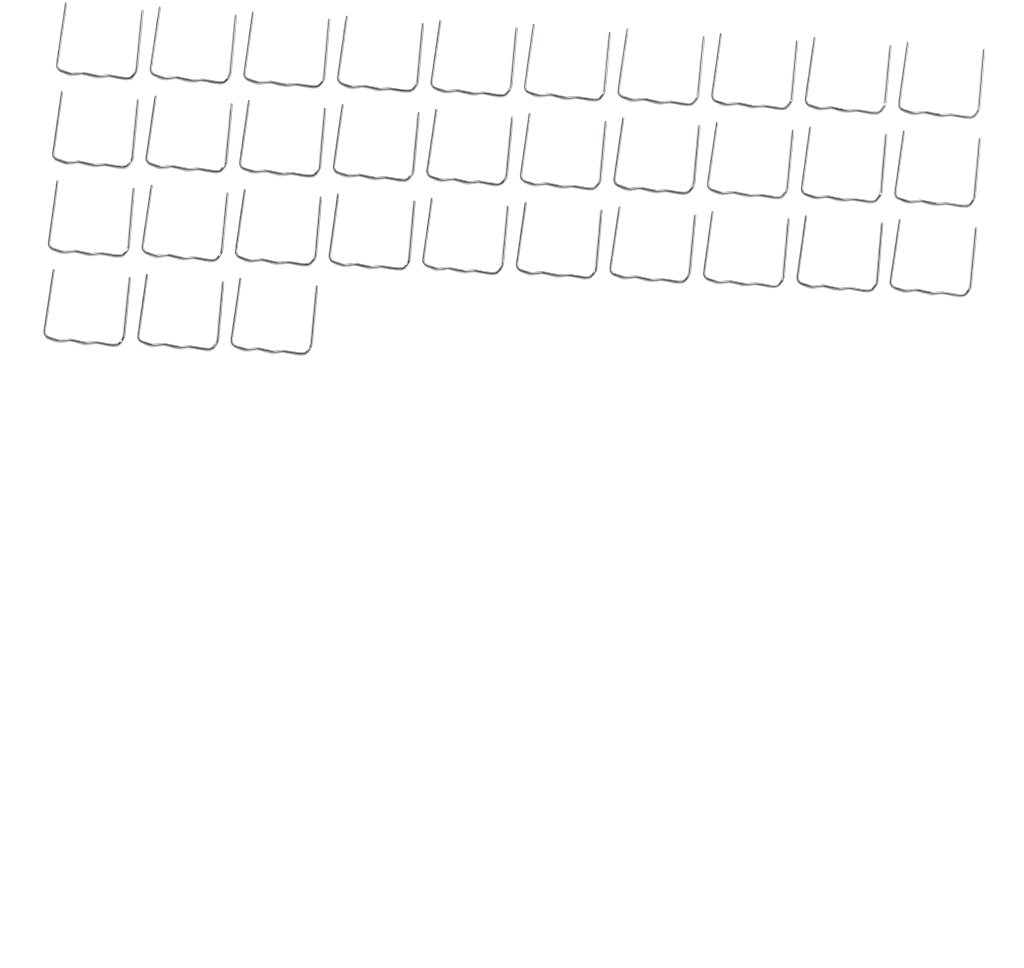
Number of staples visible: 33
